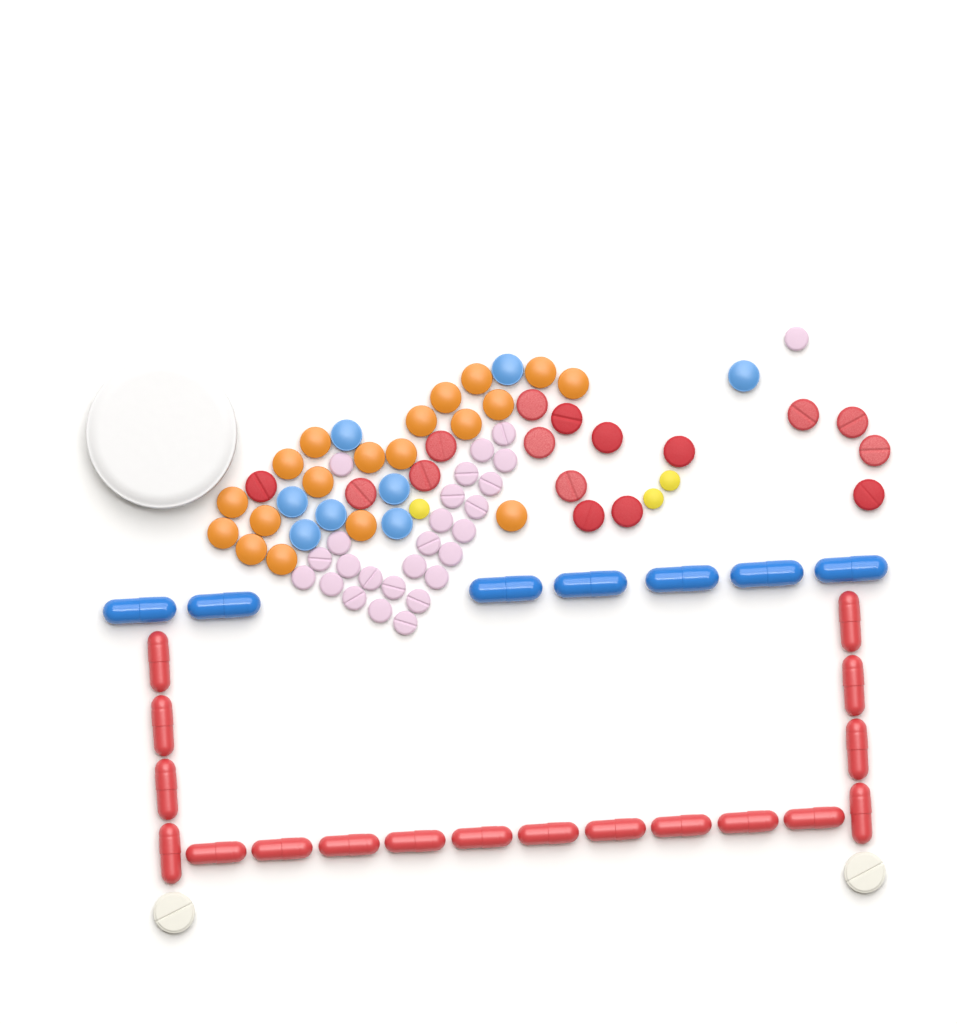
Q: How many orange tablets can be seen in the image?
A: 19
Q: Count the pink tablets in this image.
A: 26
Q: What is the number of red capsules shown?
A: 18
